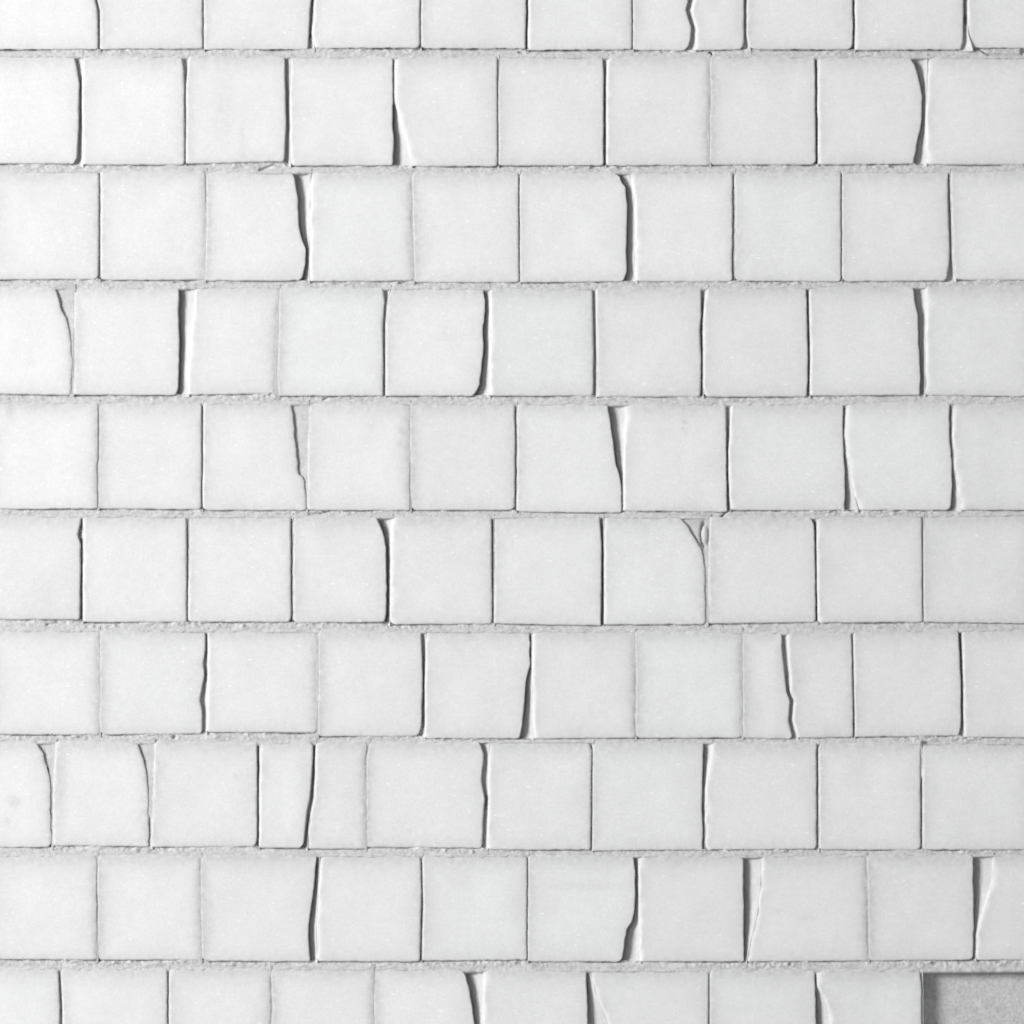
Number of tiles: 102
